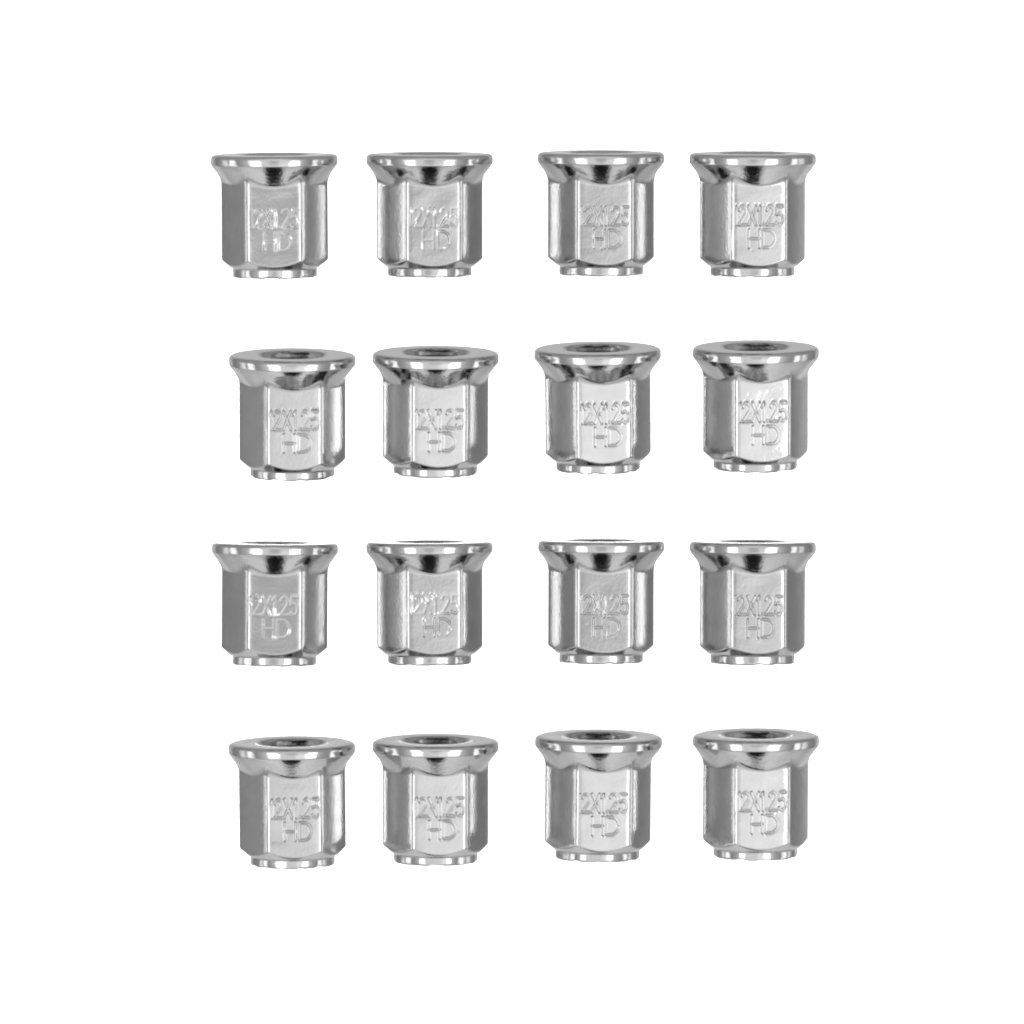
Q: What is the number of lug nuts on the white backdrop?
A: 16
